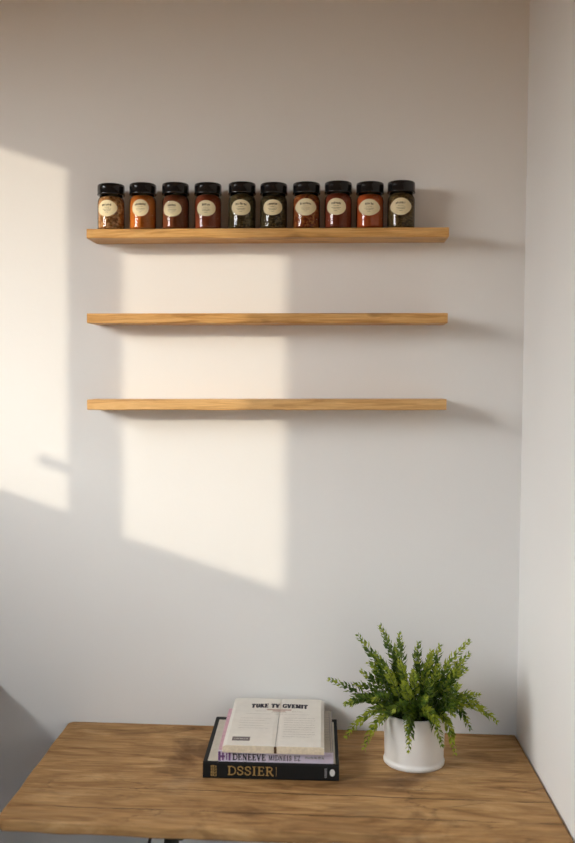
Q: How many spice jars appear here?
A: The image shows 10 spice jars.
